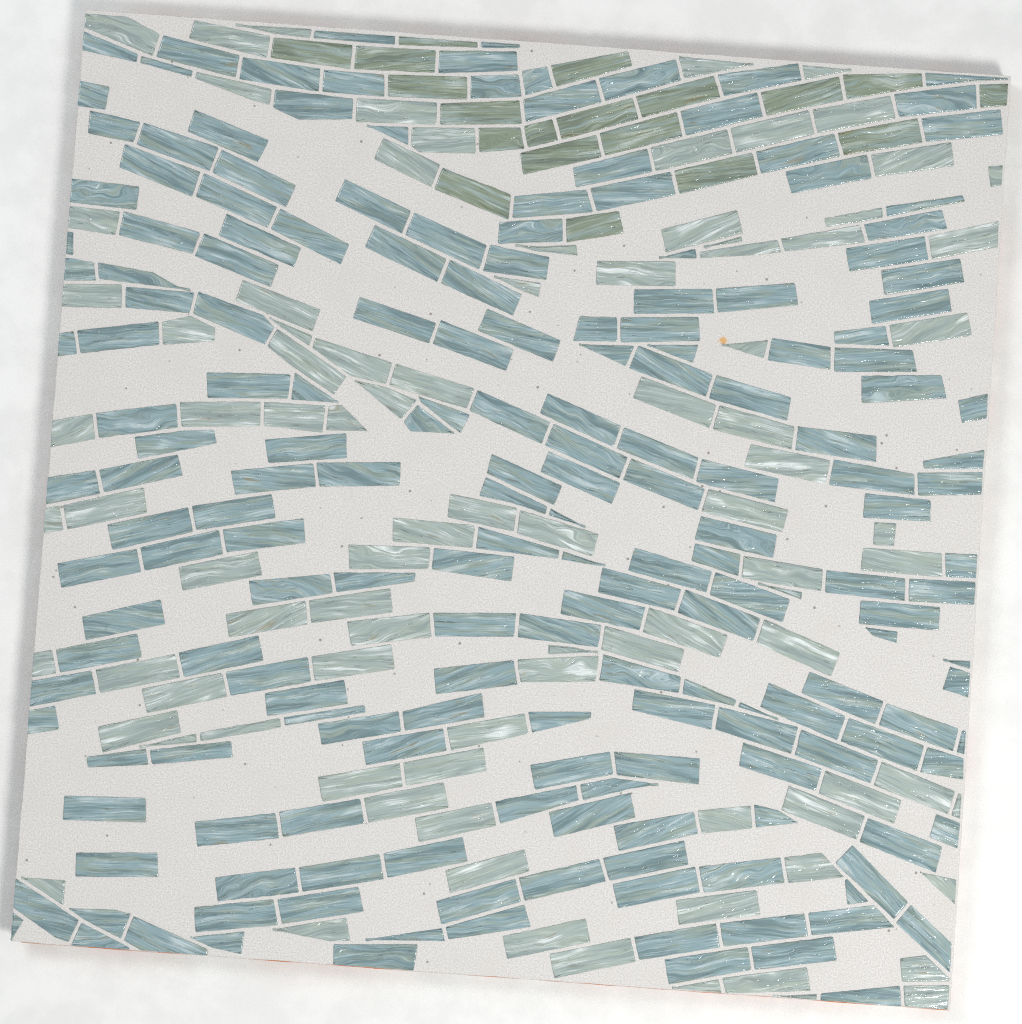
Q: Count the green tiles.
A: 19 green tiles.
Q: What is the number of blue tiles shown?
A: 193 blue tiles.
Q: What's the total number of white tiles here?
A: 90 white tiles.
